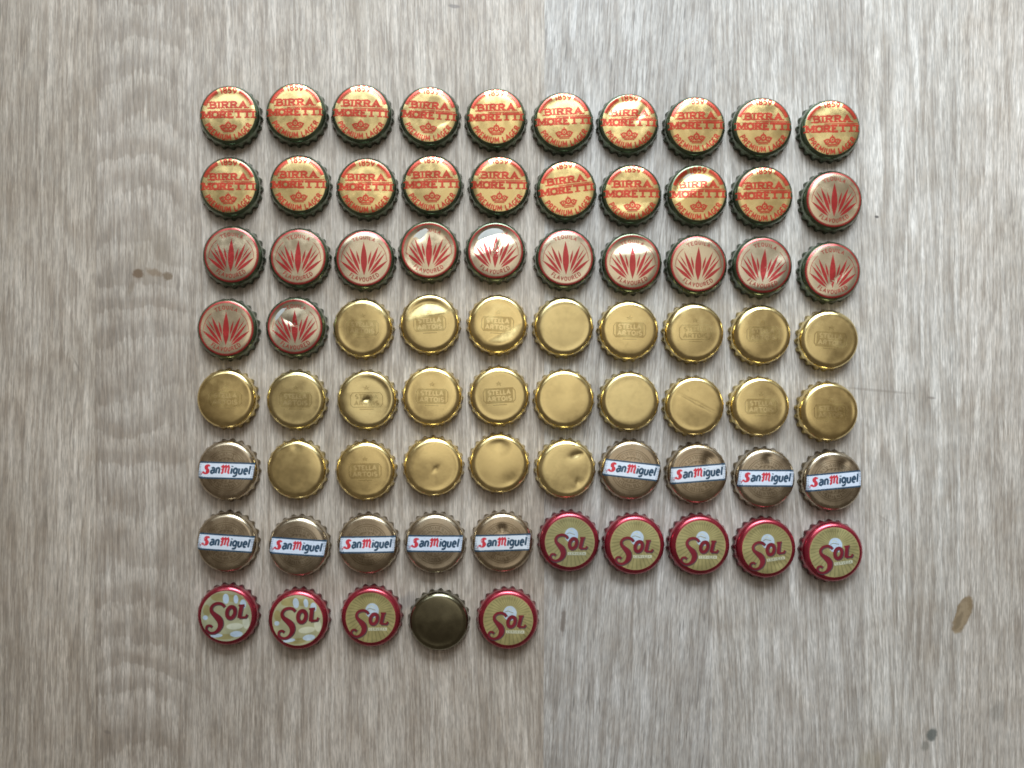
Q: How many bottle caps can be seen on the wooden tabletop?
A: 75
